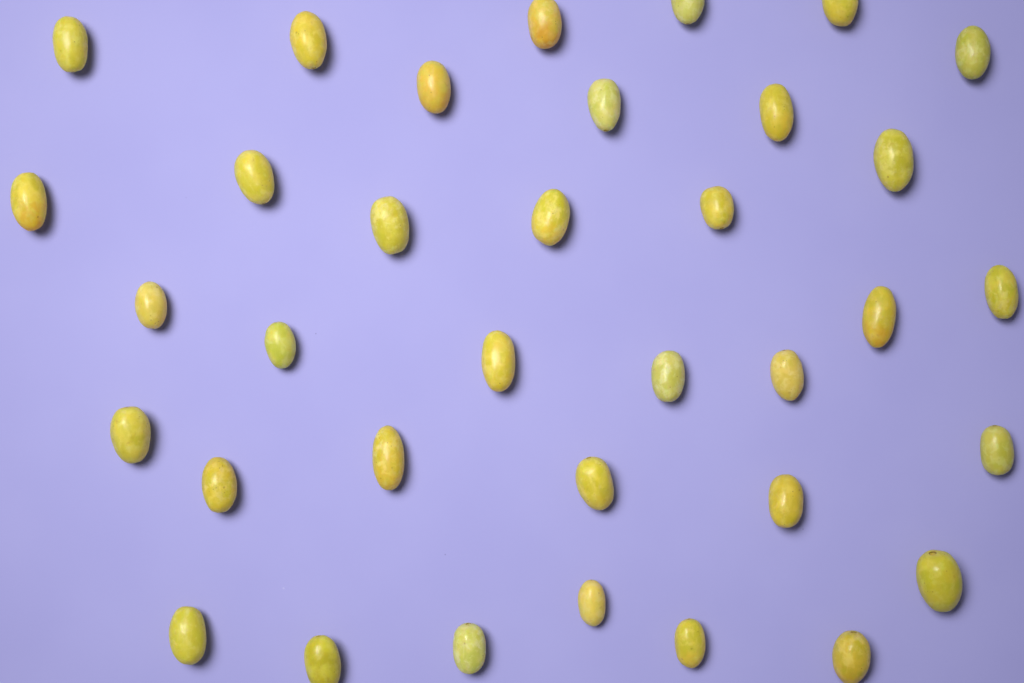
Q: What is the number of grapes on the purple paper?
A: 35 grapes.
